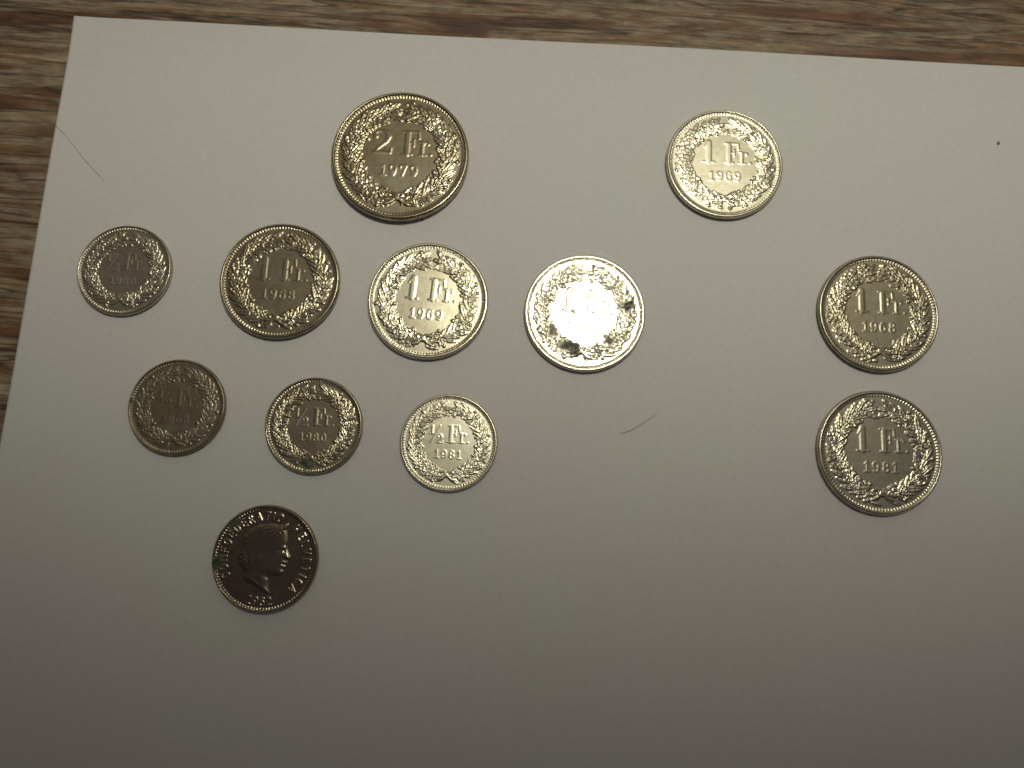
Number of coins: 12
